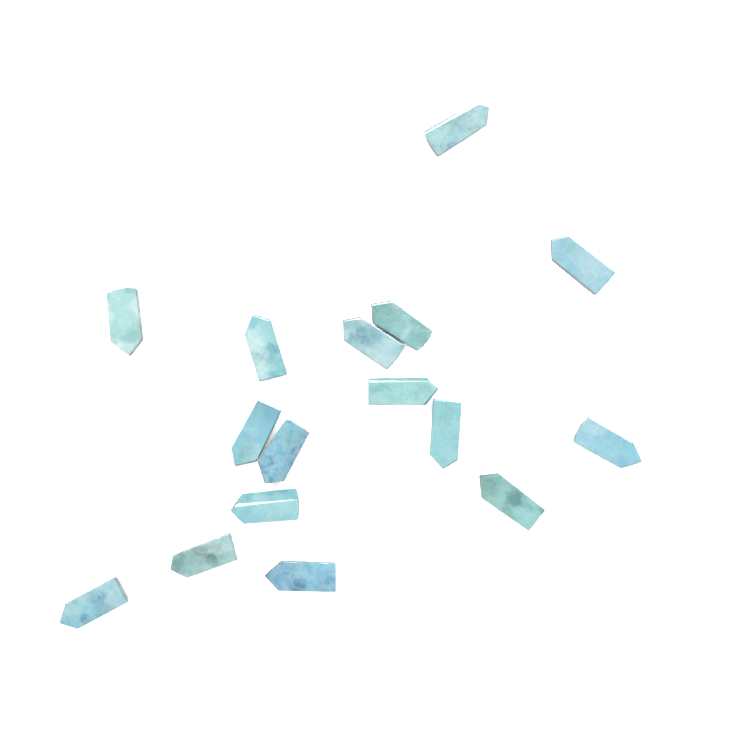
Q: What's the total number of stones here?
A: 16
